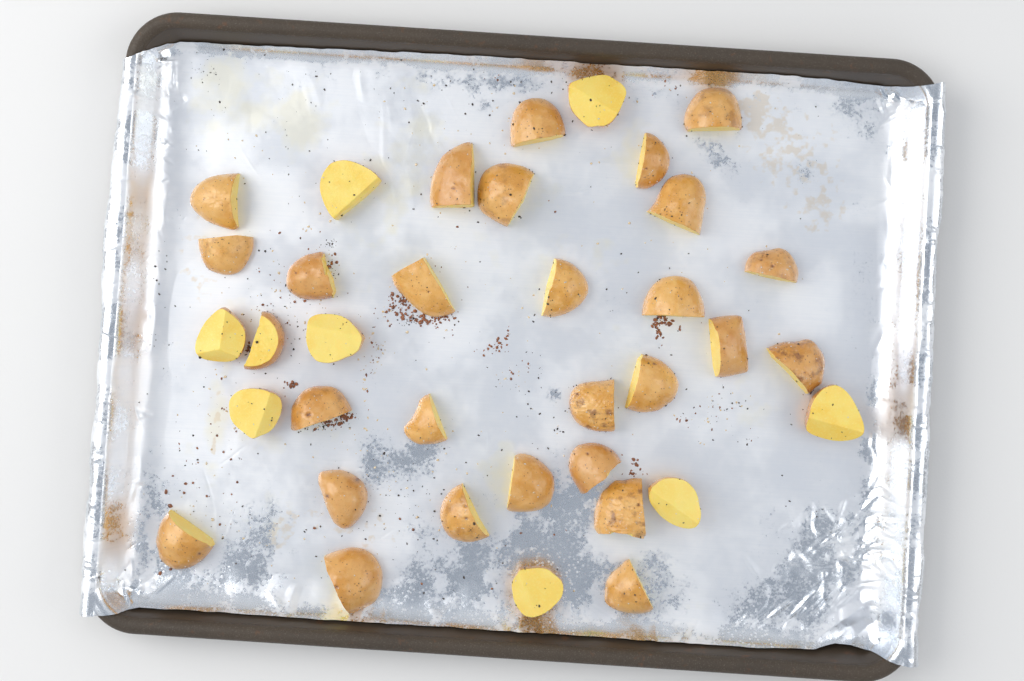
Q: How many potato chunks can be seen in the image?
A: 36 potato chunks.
